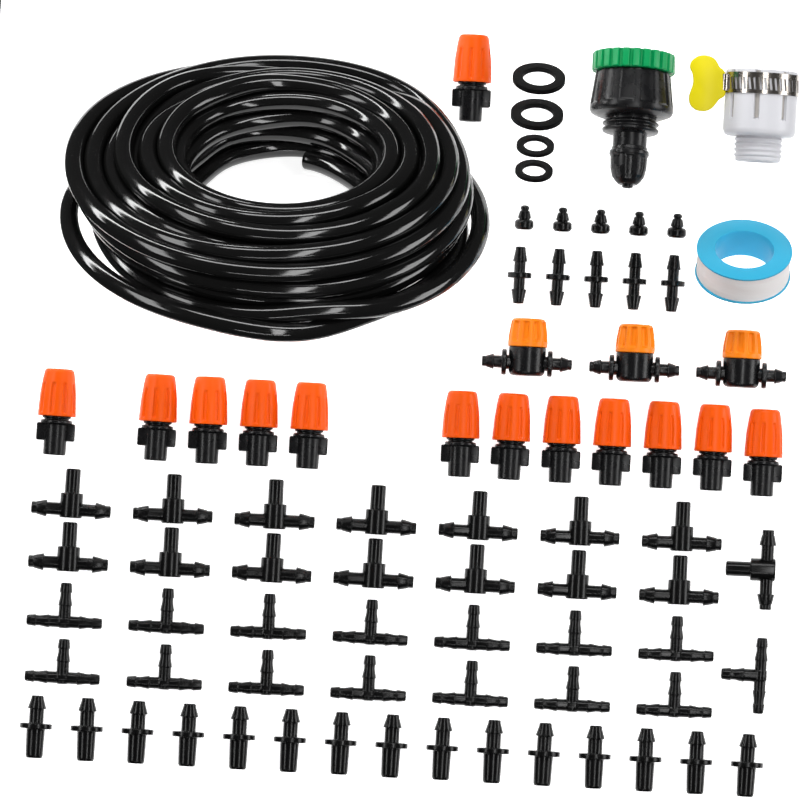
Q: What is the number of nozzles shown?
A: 13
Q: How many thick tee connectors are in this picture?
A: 15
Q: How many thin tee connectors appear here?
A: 15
